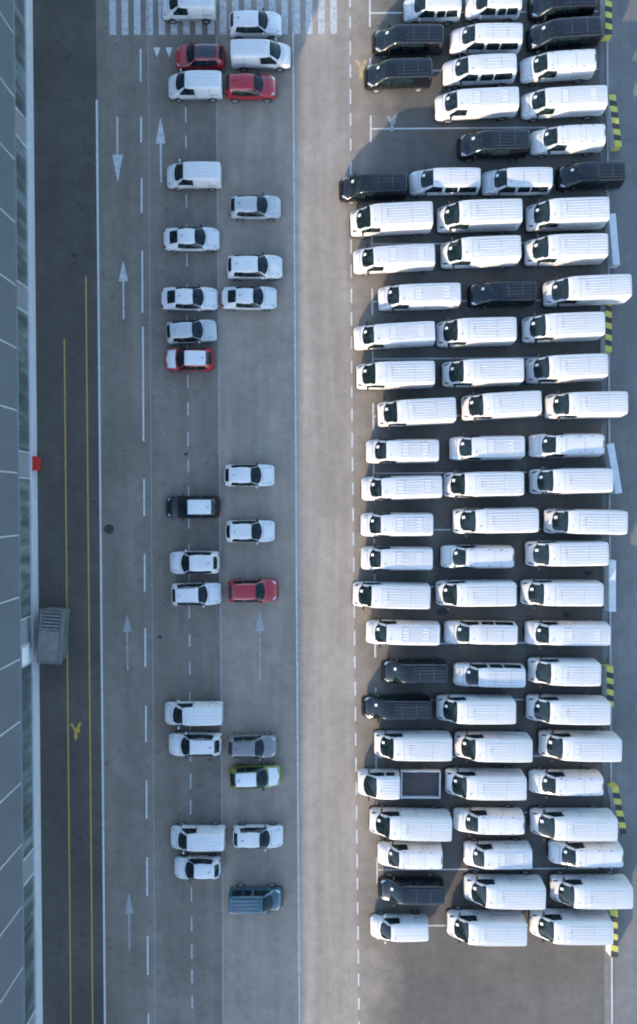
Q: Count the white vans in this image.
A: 71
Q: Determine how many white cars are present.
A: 12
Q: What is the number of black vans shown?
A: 11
